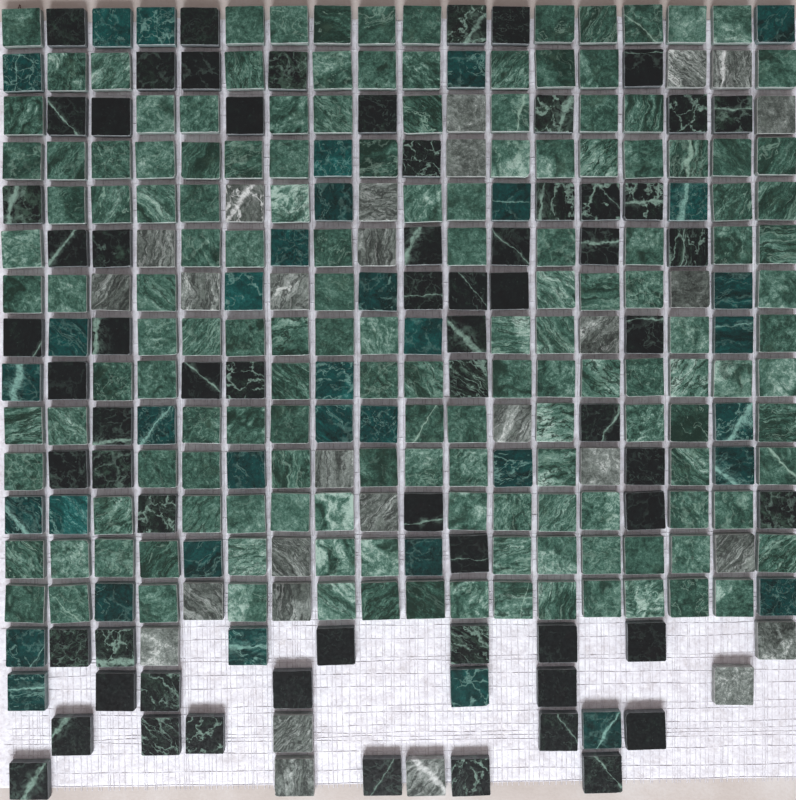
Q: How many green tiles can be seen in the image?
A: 152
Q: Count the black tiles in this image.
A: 66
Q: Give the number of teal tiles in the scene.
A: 36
